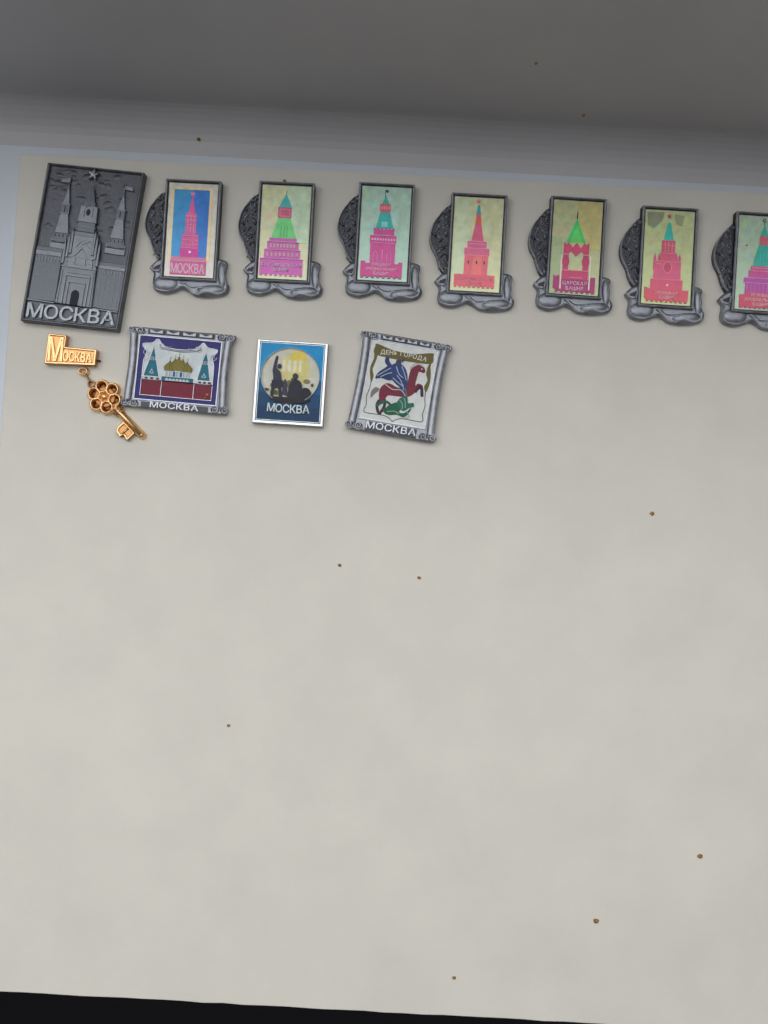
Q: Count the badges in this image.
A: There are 12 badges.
